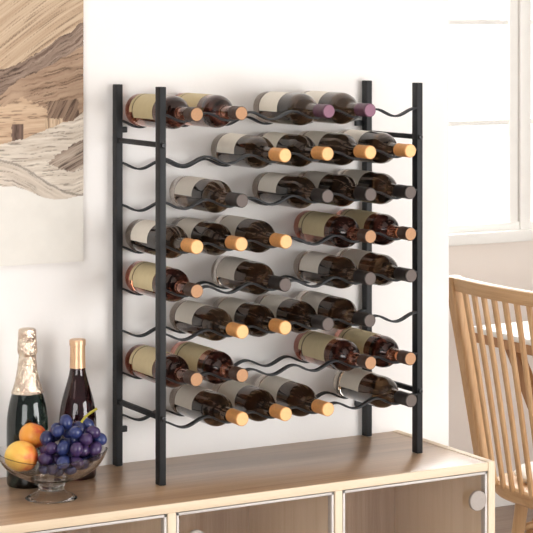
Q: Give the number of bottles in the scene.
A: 35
